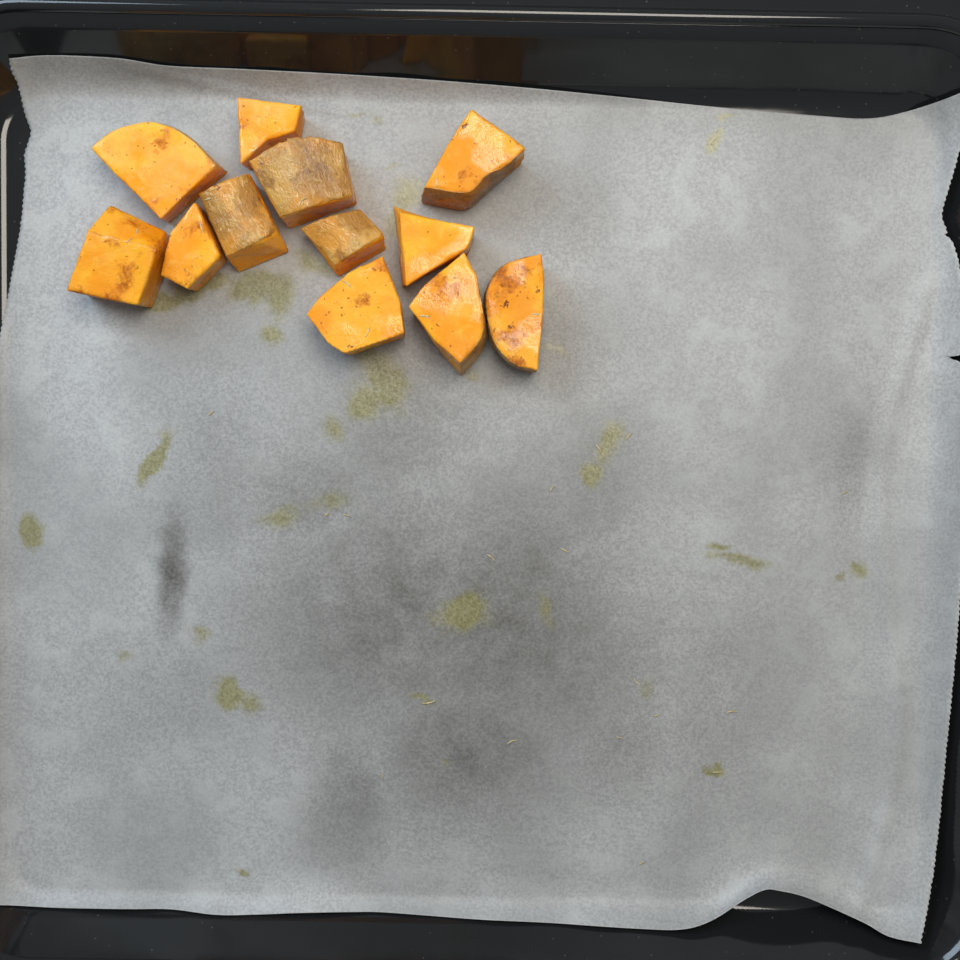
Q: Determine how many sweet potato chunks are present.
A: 12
